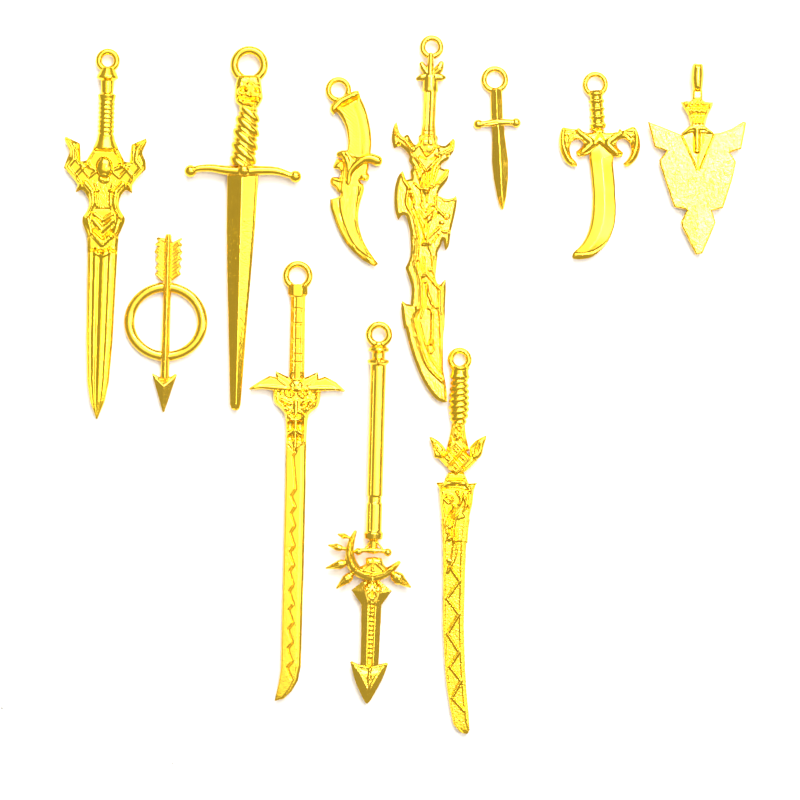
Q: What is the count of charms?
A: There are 11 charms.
